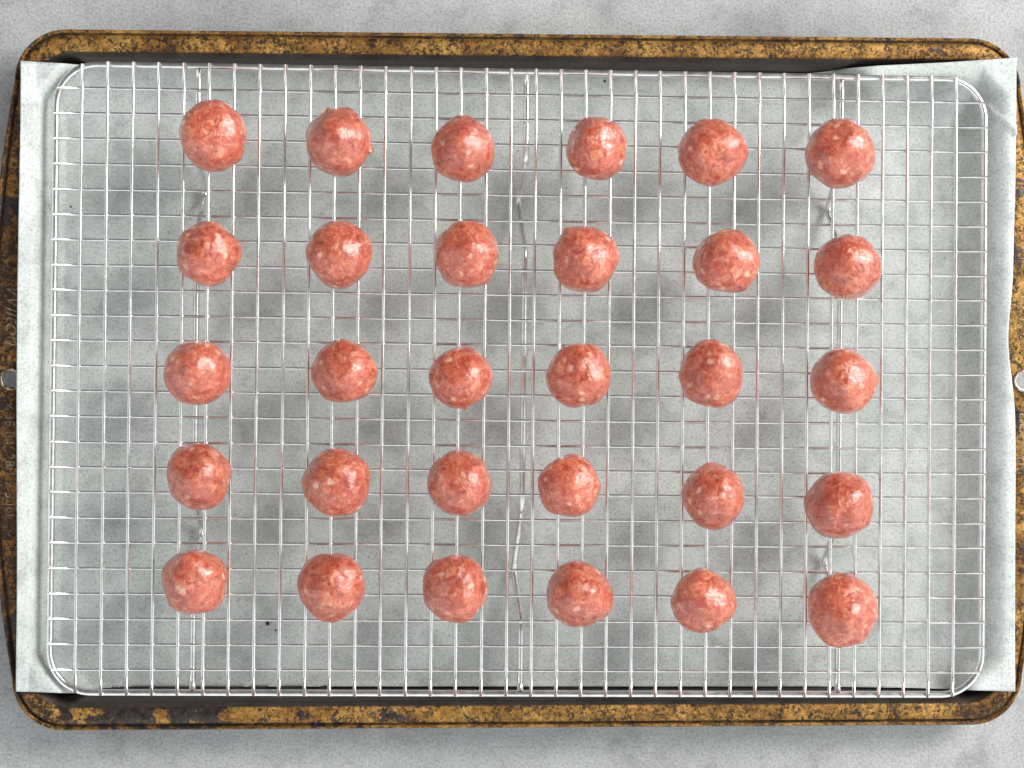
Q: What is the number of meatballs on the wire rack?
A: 30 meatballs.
